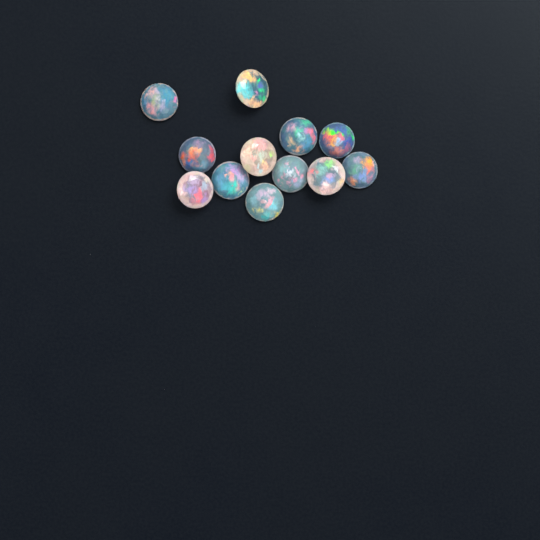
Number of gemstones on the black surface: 12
